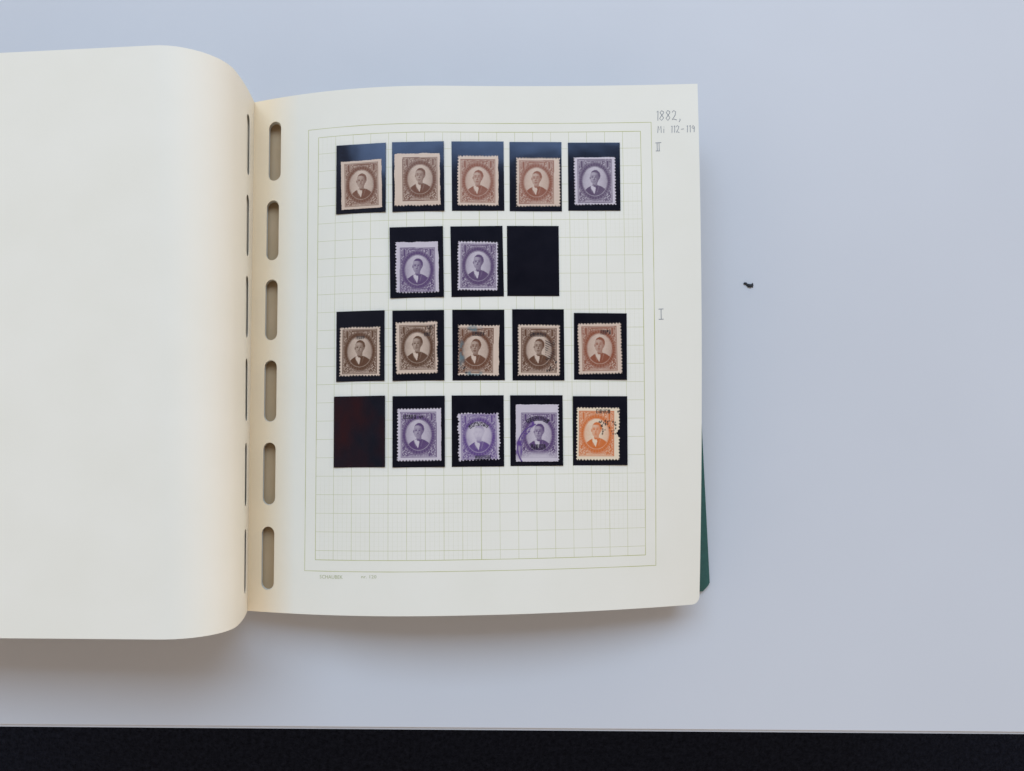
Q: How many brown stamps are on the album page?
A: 9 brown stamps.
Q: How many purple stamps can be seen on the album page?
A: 6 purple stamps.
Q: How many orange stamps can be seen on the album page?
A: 1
